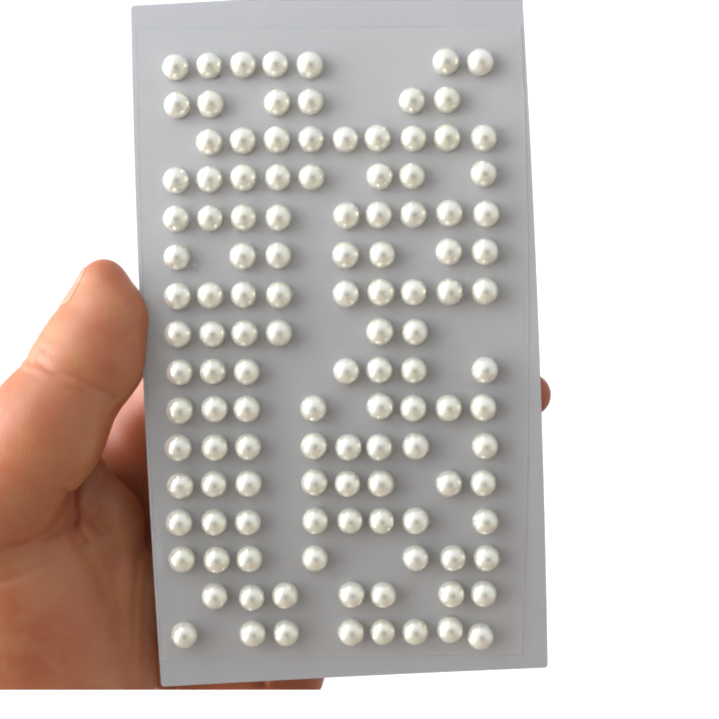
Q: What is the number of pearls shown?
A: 122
